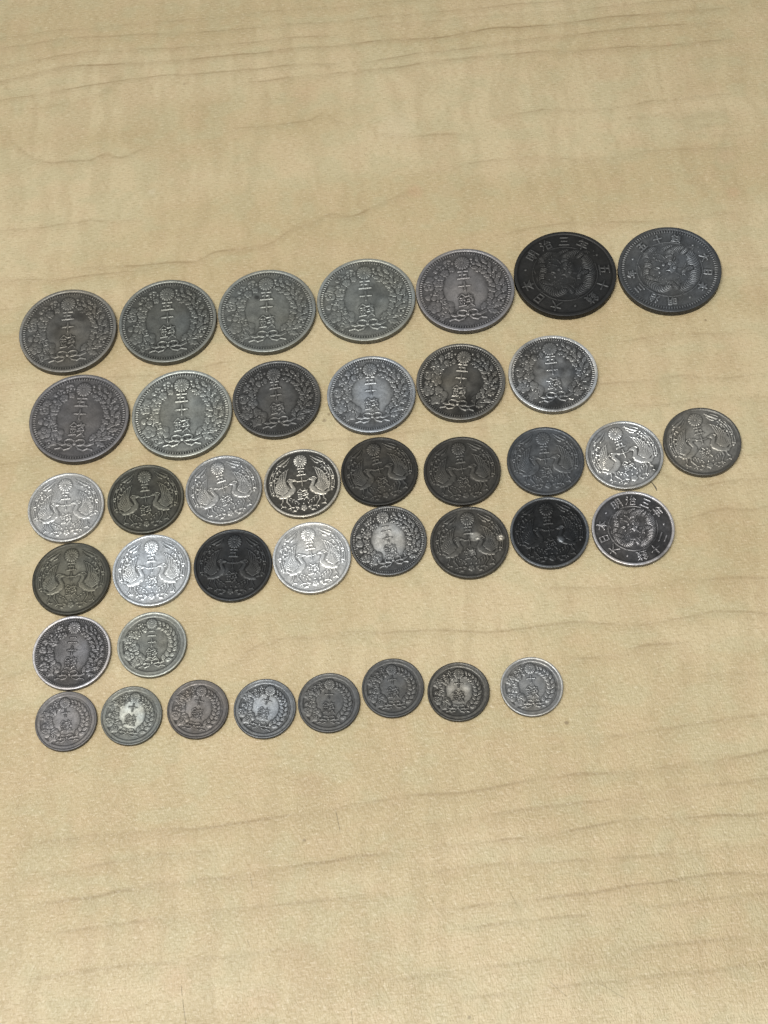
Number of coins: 40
